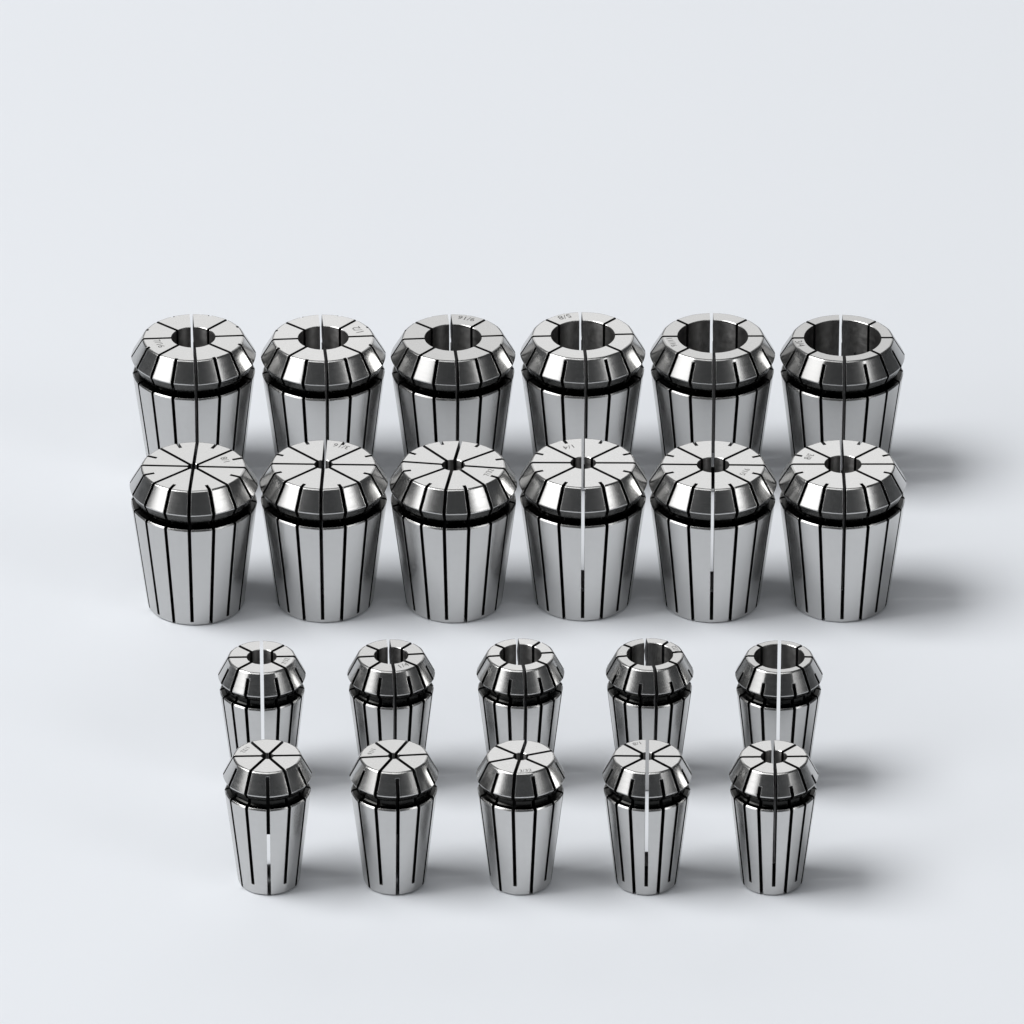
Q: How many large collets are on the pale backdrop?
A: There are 12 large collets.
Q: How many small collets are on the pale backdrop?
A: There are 10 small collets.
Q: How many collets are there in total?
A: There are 22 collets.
